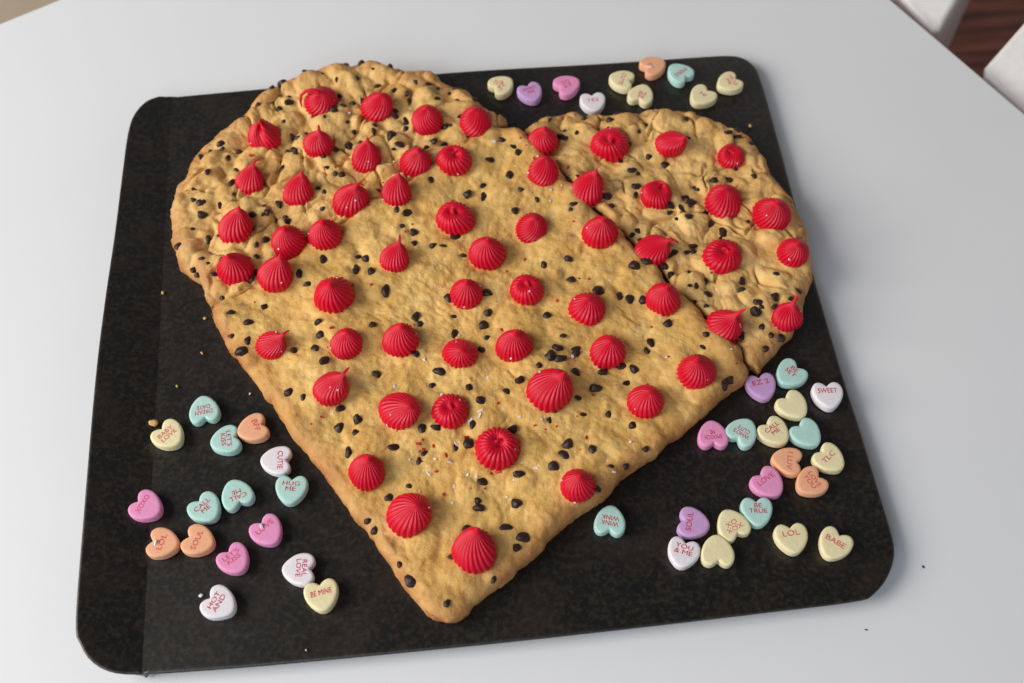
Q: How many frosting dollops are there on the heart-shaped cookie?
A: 59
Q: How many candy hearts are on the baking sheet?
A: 46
